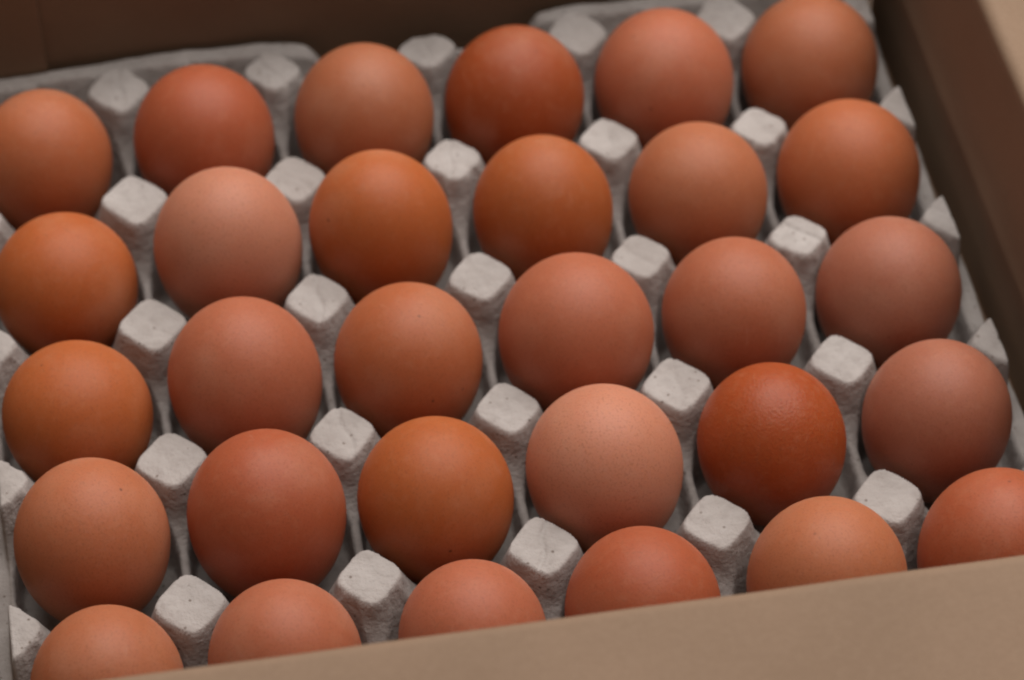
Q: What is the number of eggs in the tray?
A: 30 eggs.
